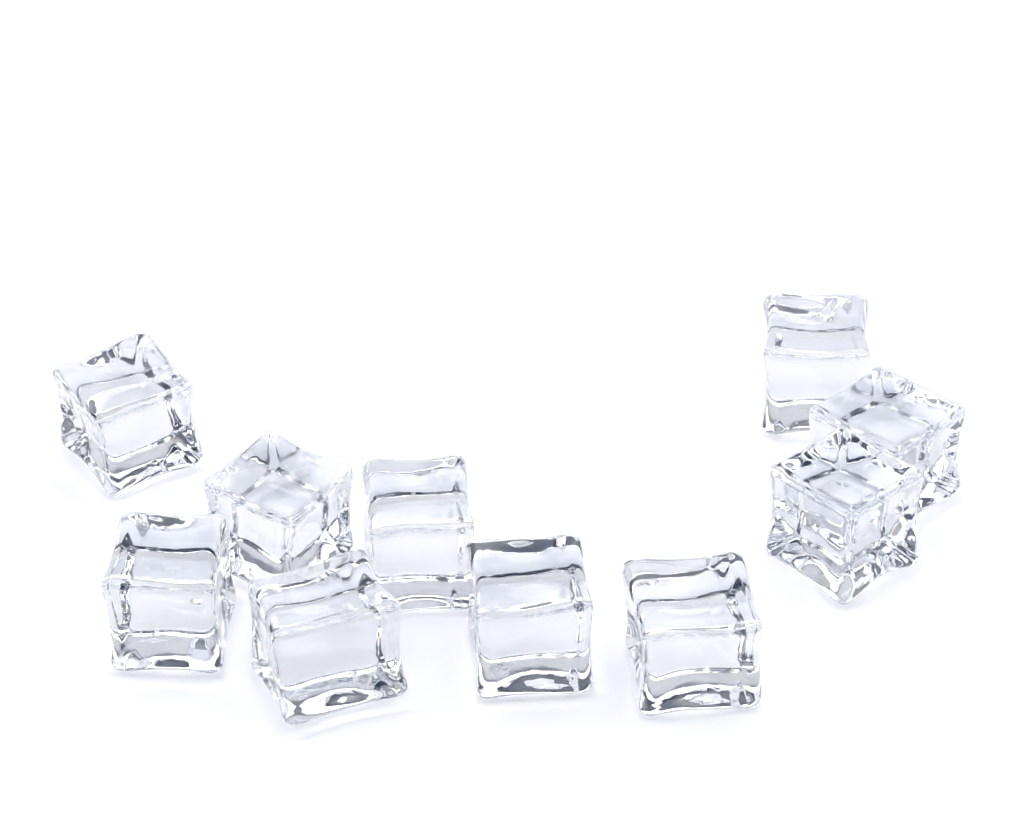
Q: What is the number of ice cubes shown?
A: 10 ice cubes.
